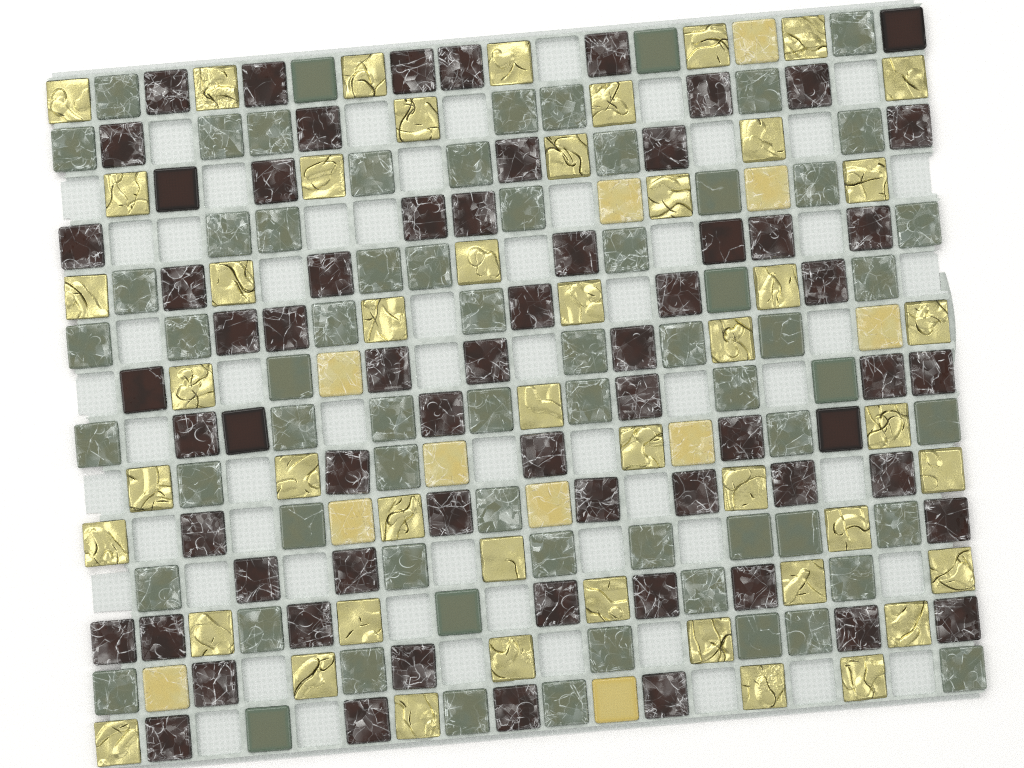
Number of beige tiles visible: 11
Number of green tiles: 67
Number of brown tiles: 66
